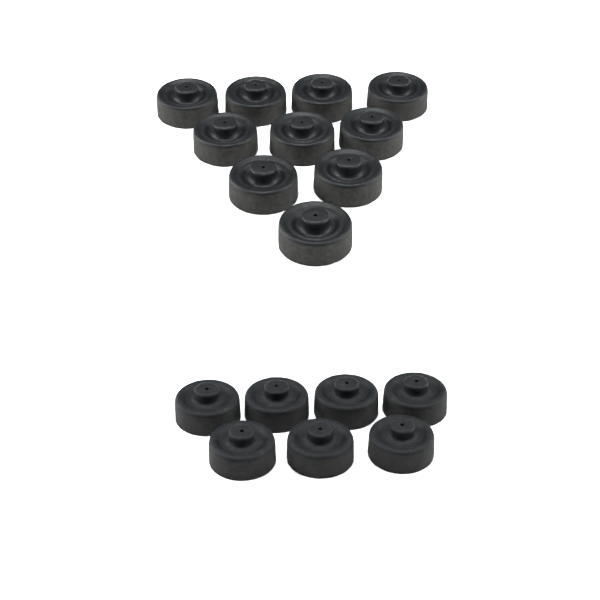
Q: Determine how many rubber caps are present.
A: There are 17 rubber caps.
